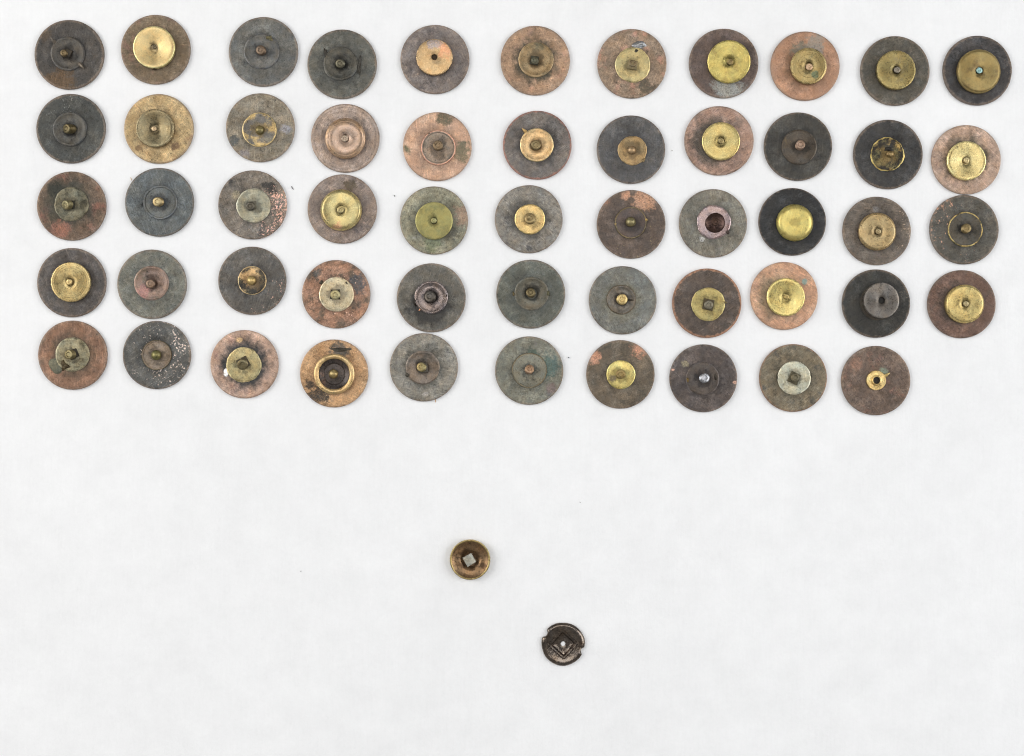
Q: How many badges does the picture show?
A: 54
